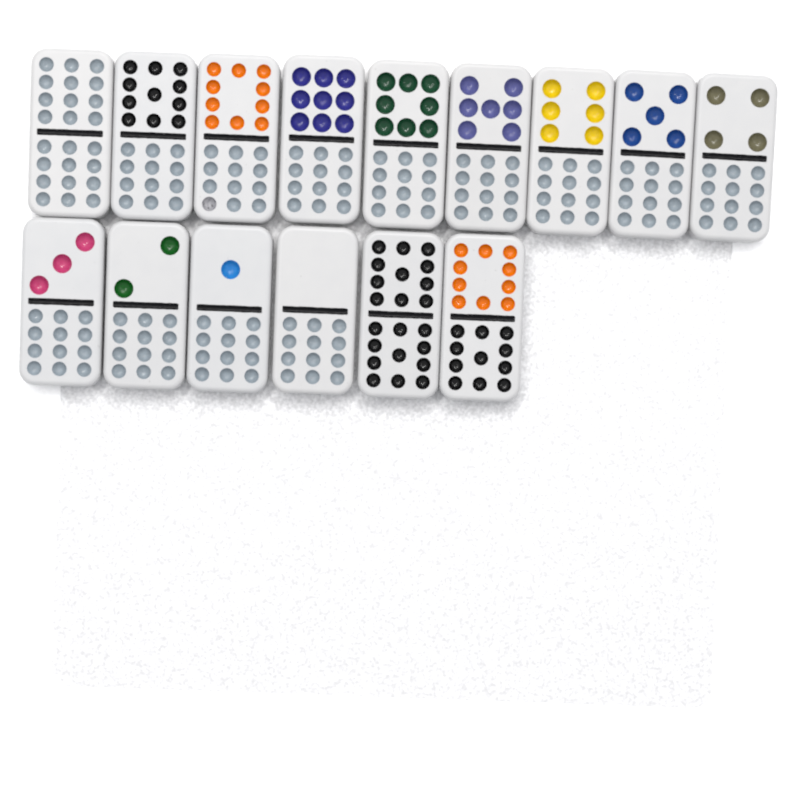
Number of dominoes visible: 15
